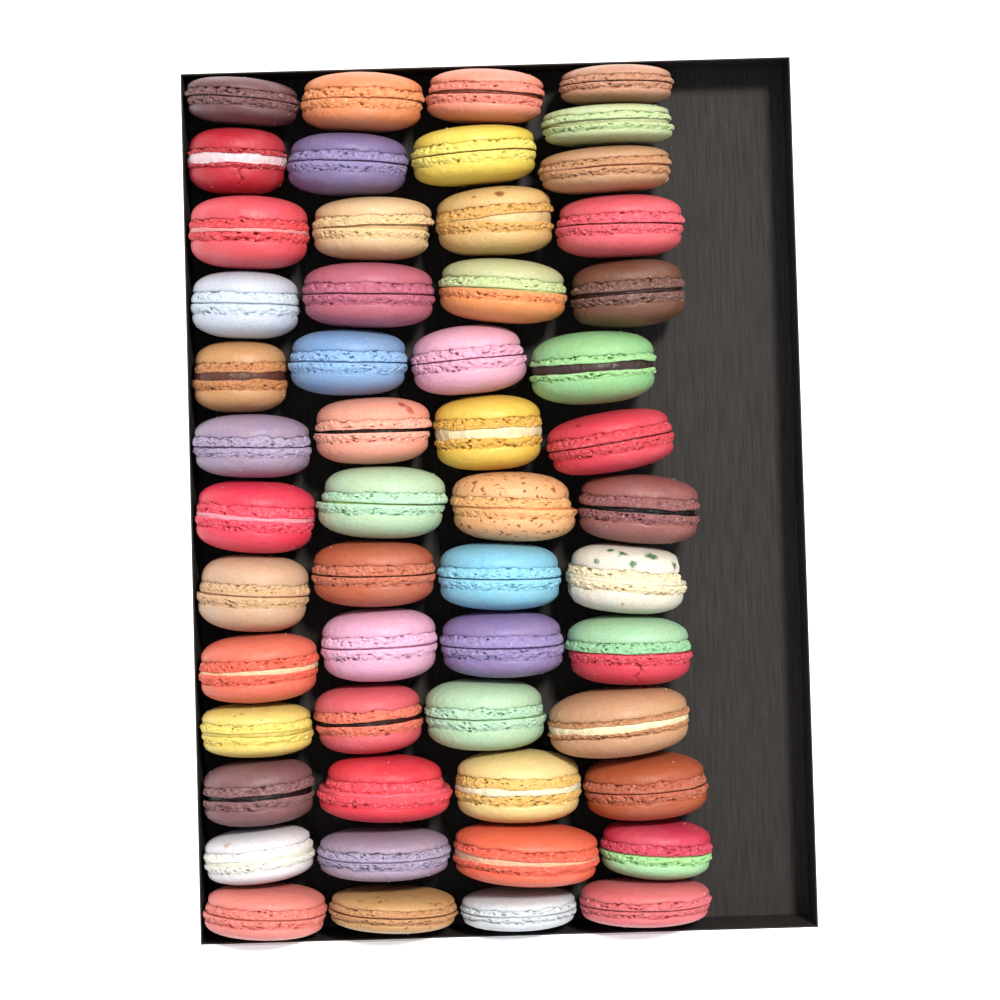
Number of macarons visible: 53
